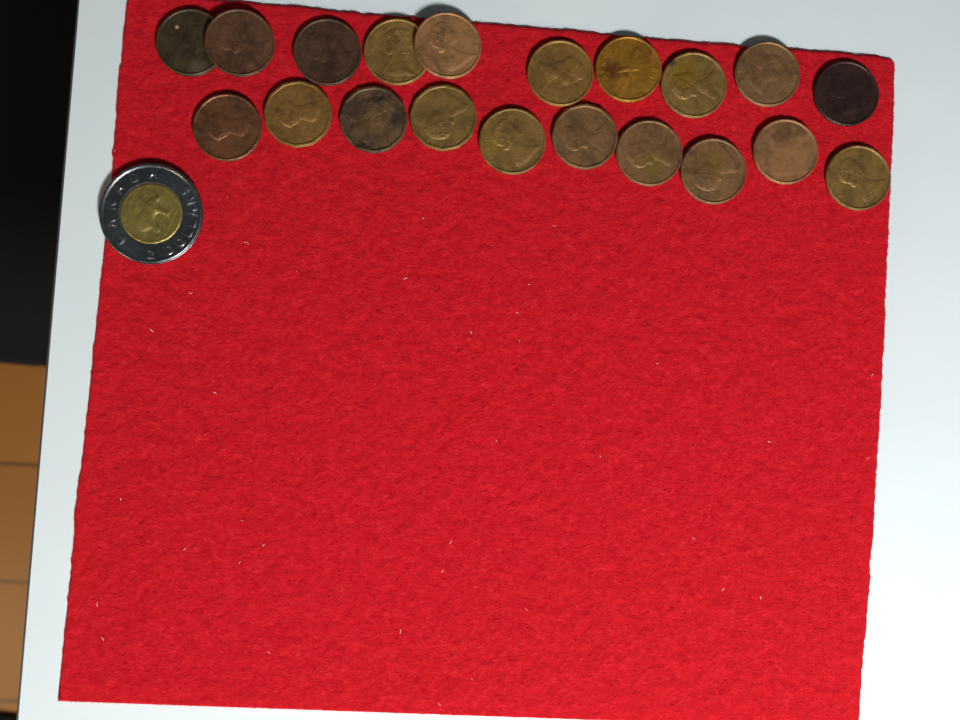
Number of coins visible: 21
